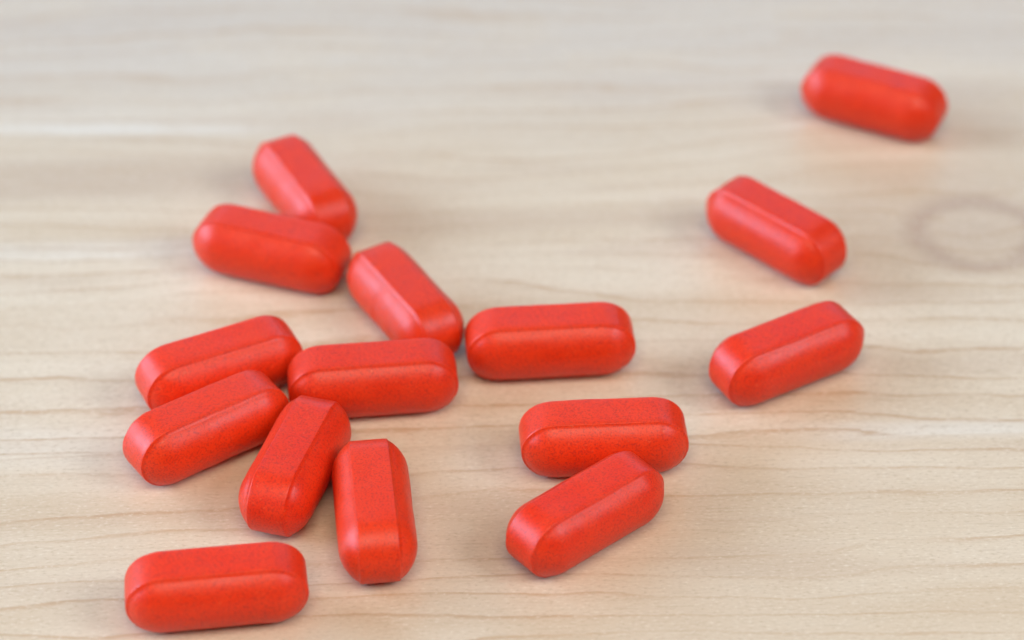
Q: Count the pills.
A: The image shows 15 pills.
